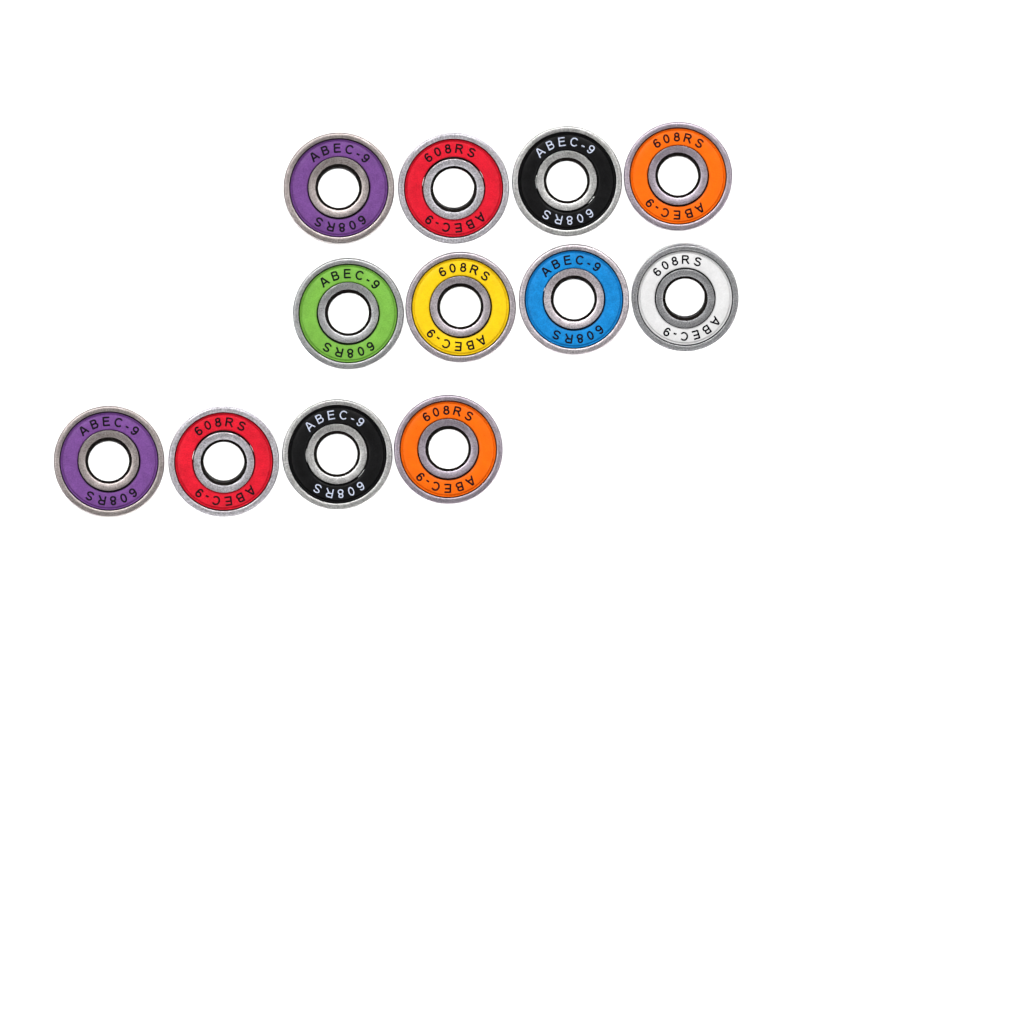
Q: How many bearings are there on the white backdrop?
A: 12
